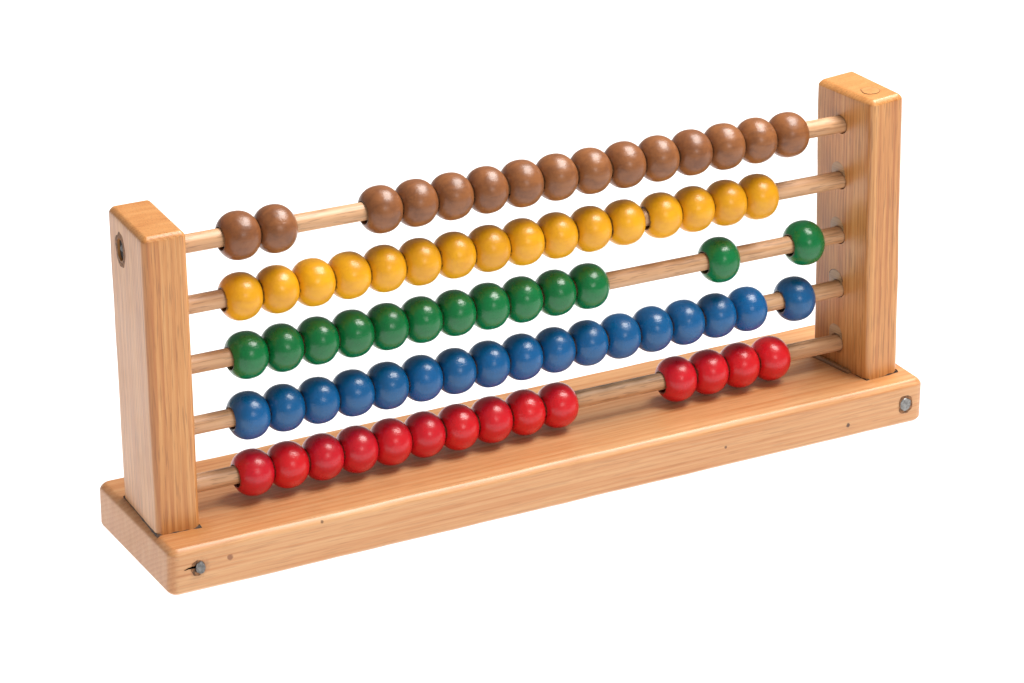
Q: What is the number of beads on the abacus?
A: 75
